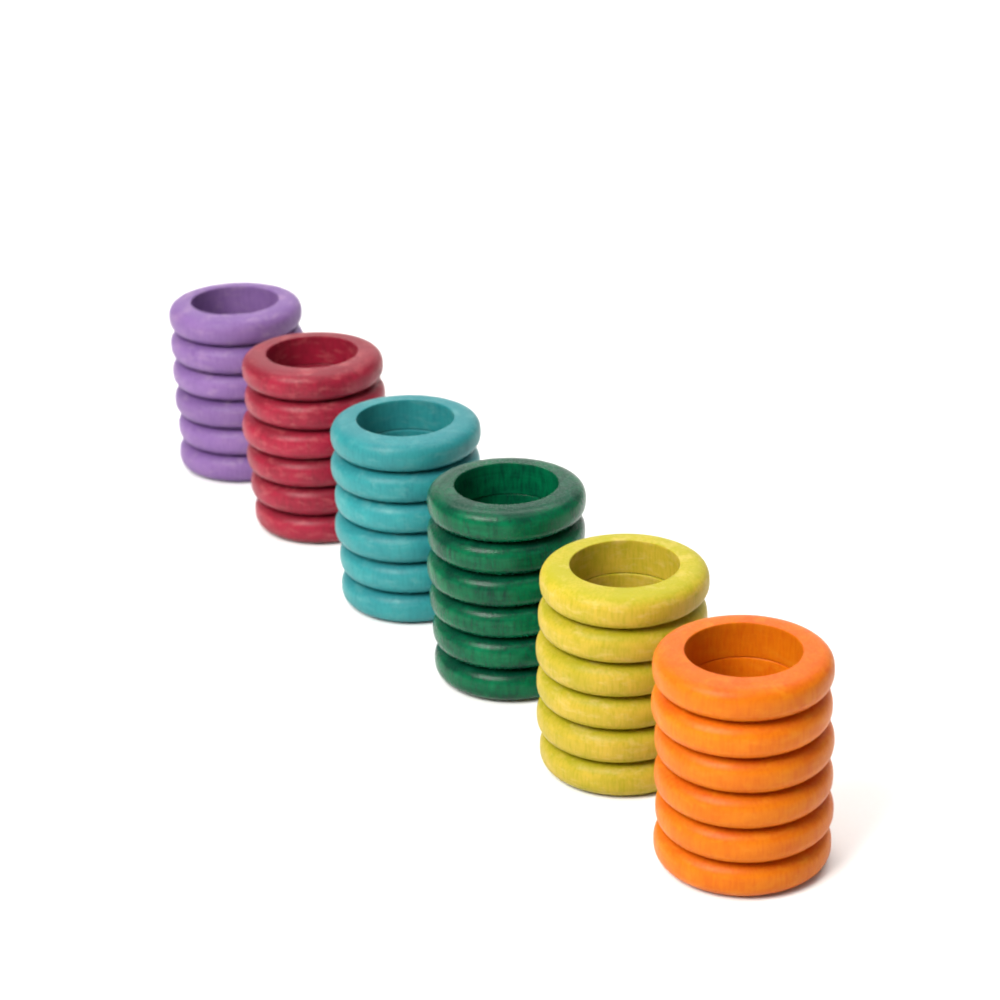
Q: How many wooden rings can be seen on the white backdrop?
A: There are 36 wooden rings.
